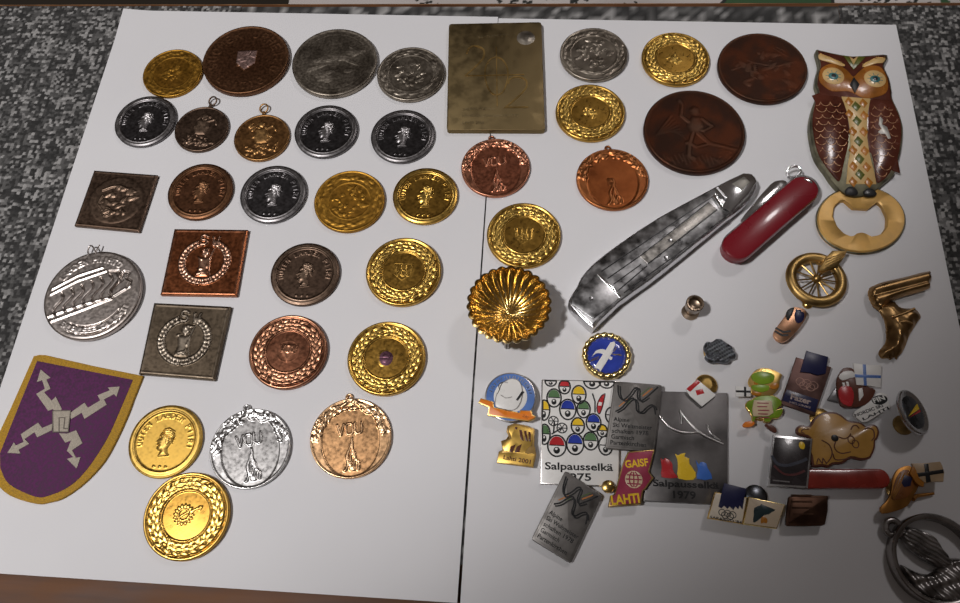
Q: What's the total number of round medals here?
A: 30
